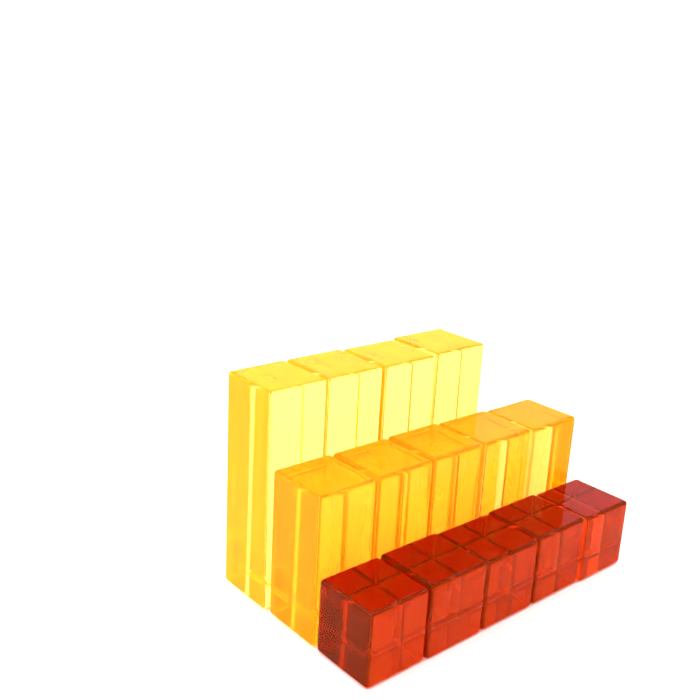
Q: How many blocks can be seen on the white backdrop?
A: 14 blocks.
